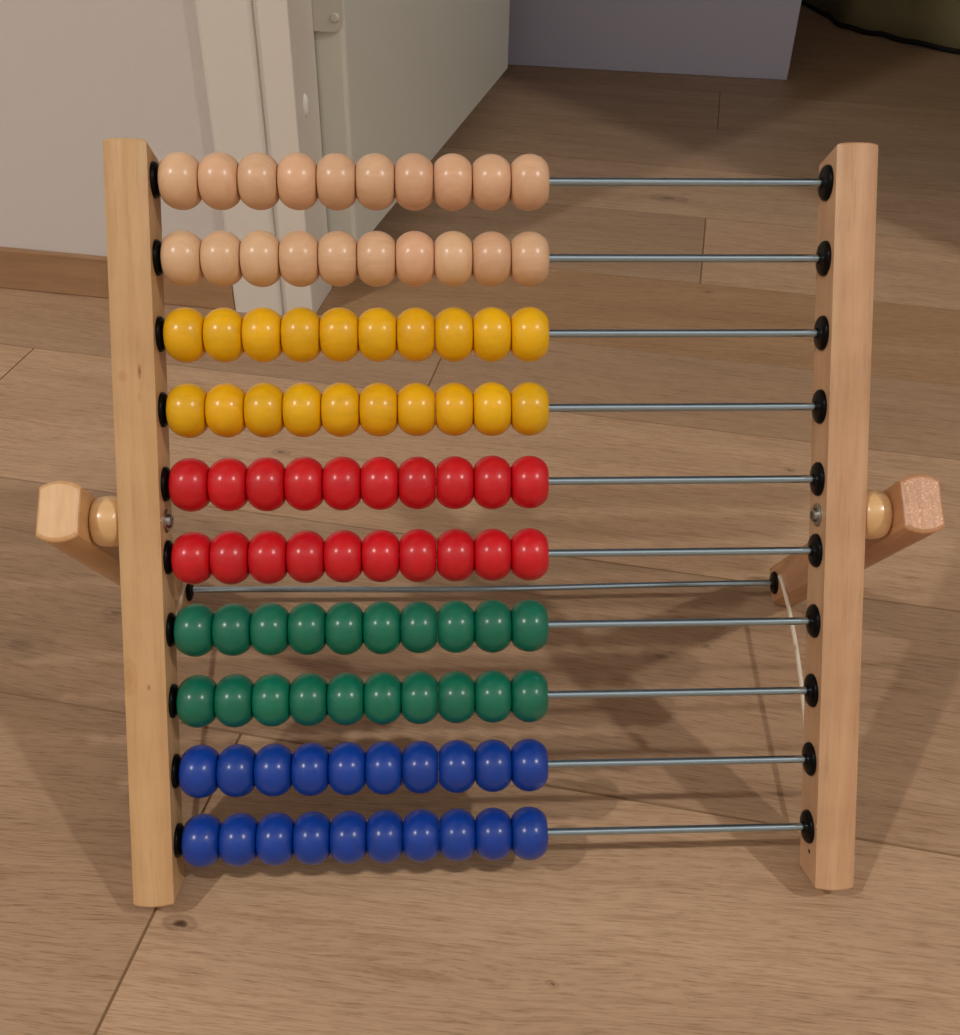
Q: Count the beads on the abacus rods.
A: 100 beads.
